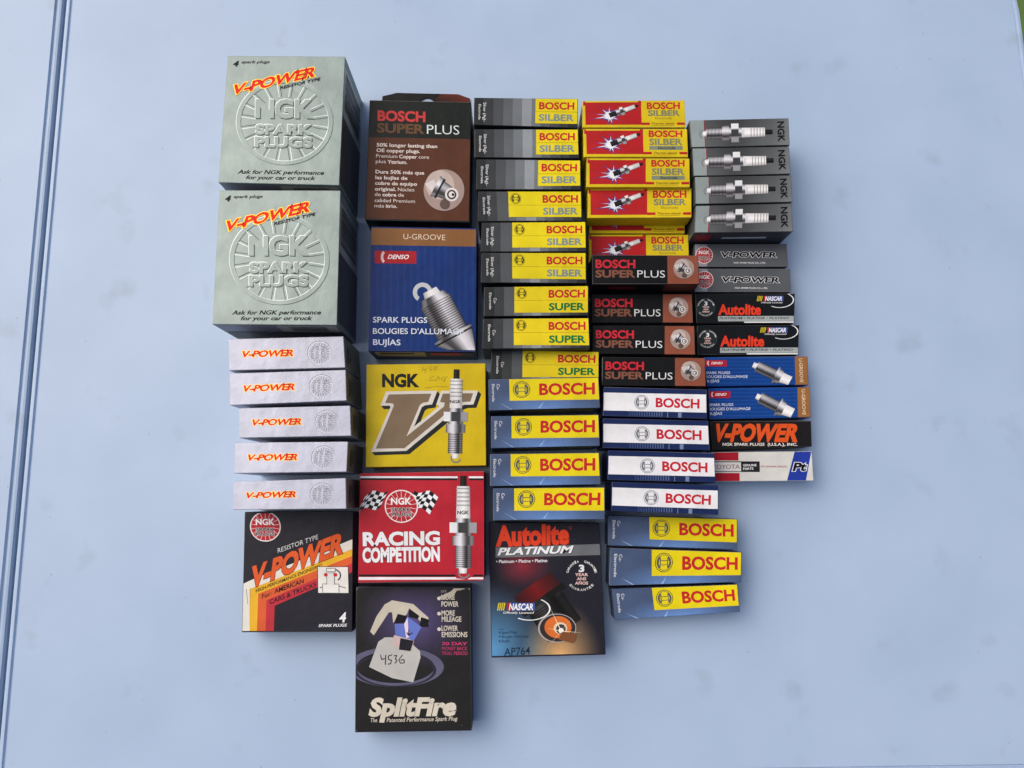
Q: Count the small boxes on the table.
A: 47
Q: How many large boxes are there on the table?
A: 9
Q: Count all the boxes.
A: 56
